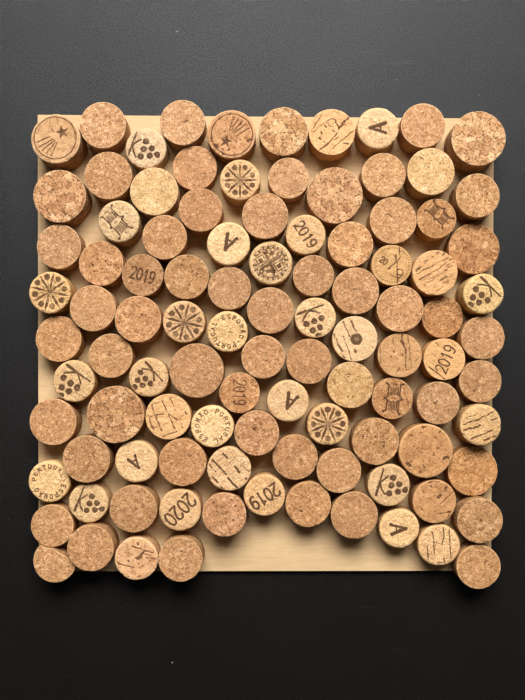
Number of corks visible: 102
